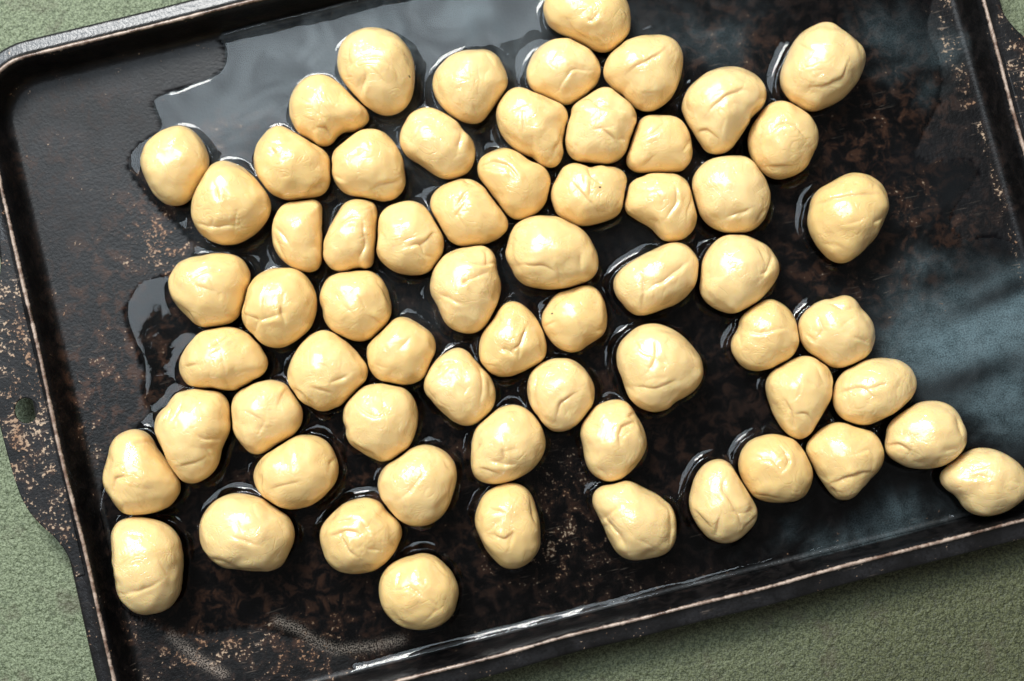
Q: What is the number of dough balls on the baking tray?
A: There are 64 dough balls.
